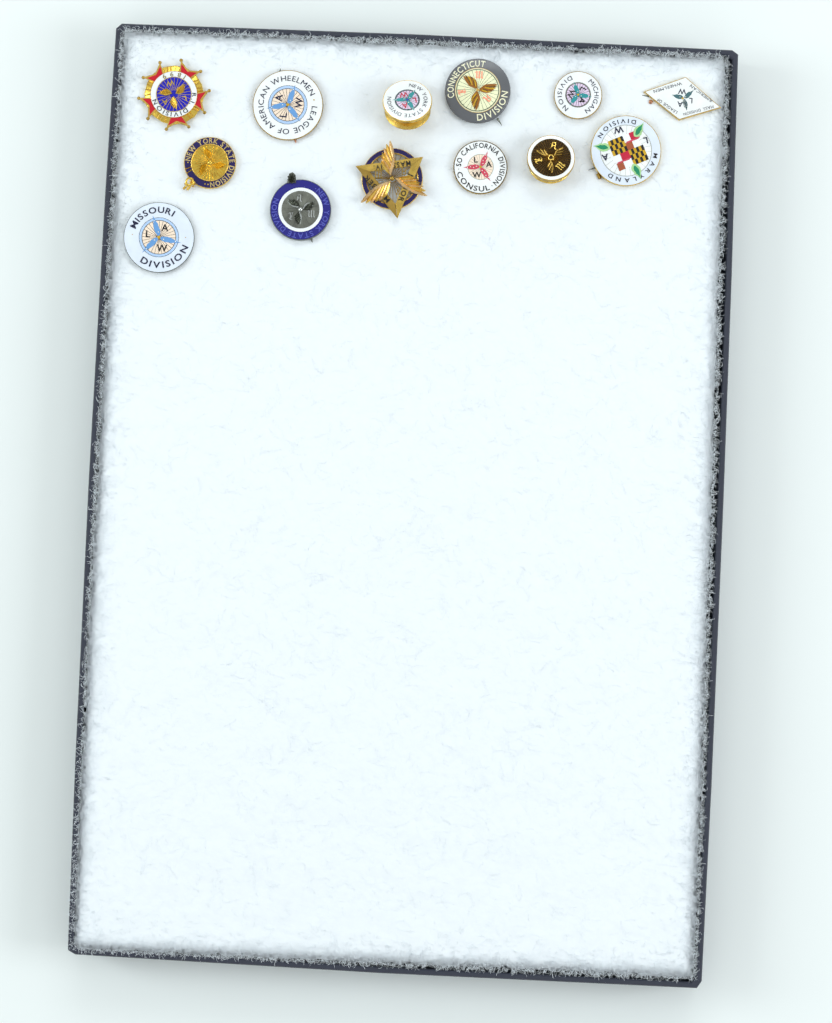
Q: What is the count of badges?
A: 13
